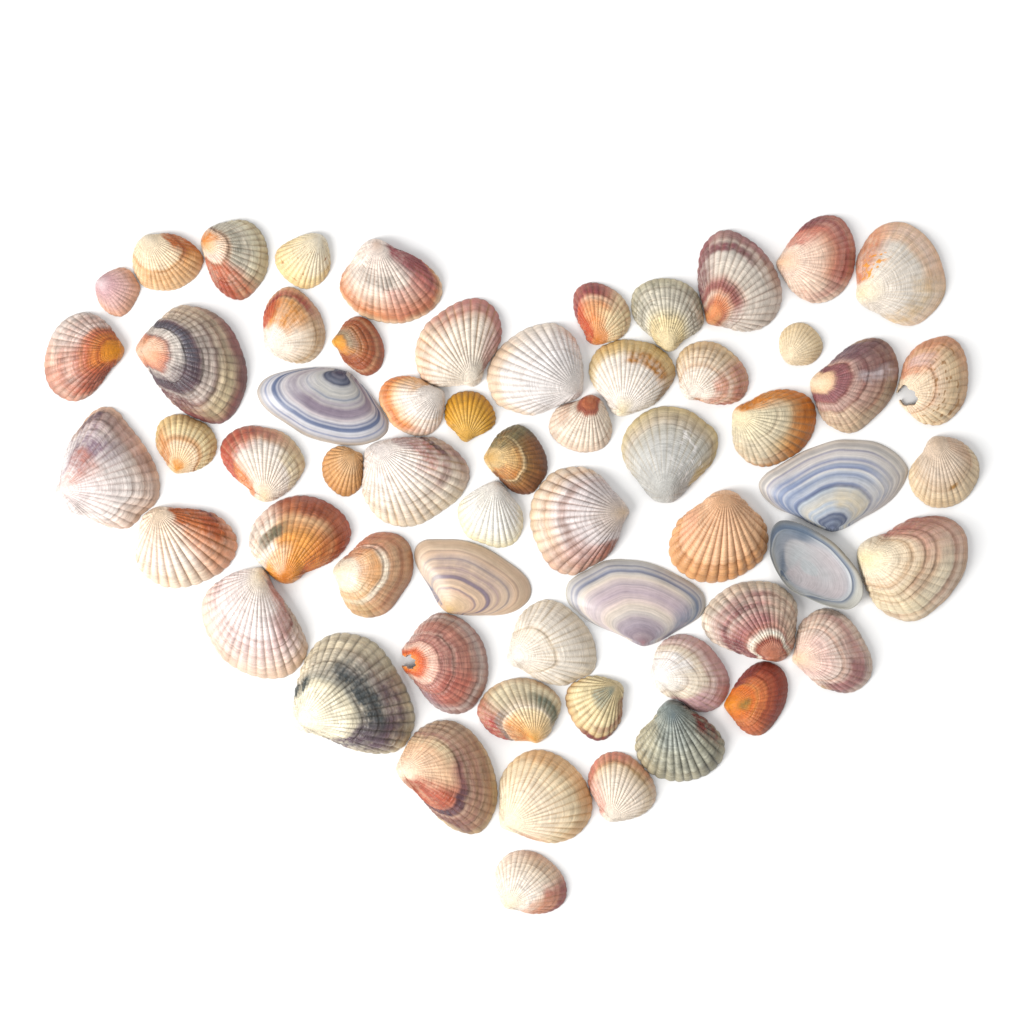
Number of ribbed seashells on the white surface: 55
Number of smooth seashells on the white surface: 5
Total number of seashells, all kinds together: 60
